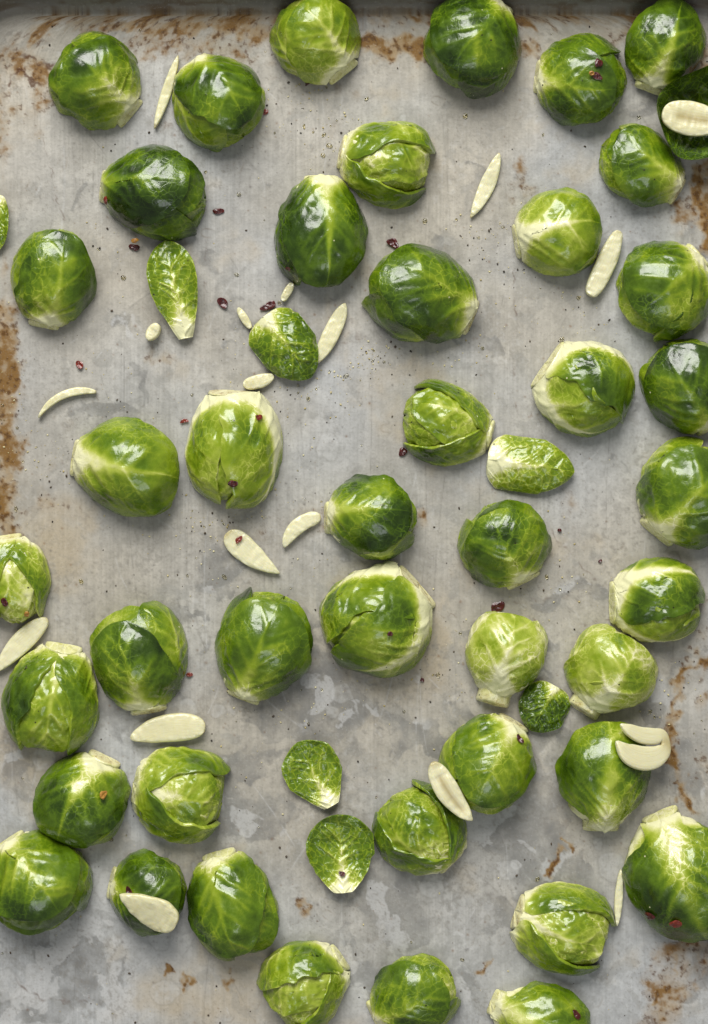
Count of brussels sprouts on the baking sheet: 43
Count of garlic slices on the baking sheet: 18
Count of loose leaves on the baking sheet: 8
